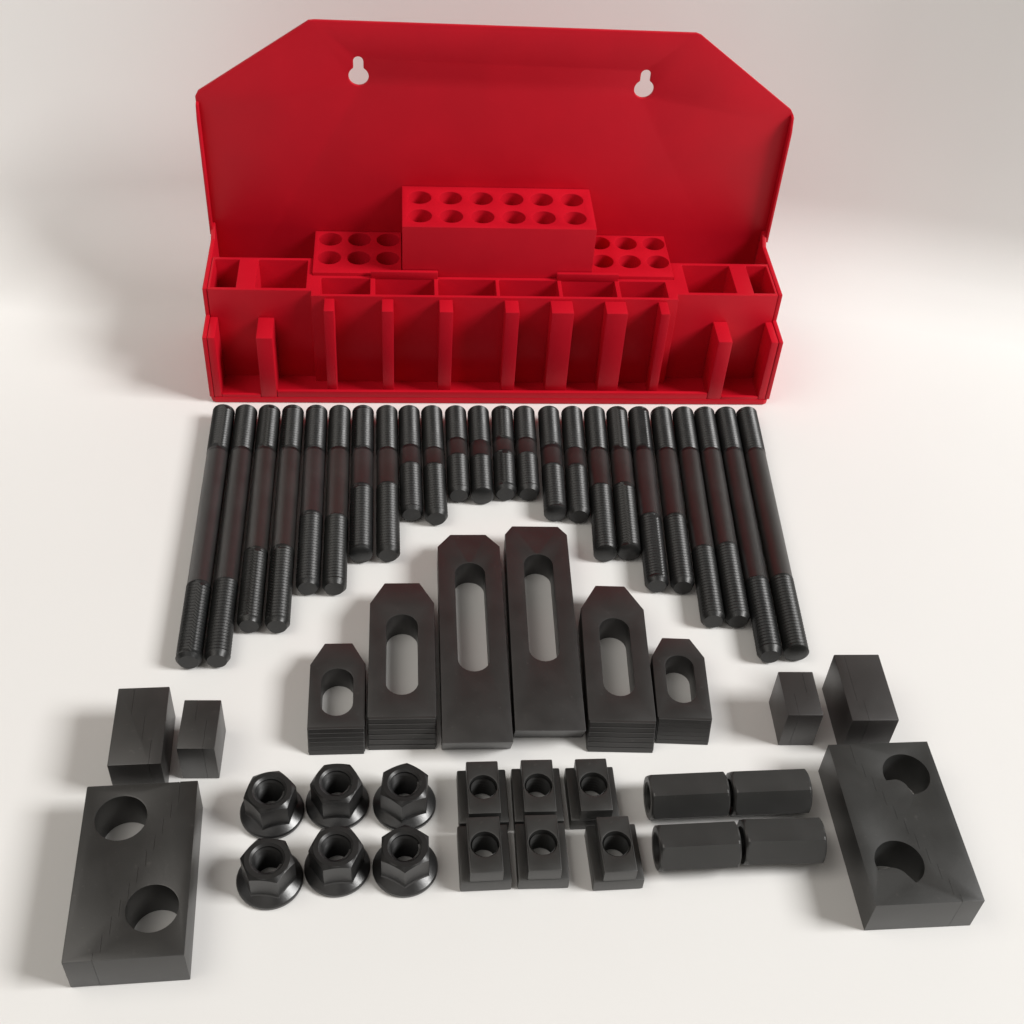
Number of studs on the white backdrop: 24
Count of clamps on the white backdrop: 6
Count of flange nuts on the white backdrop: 6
